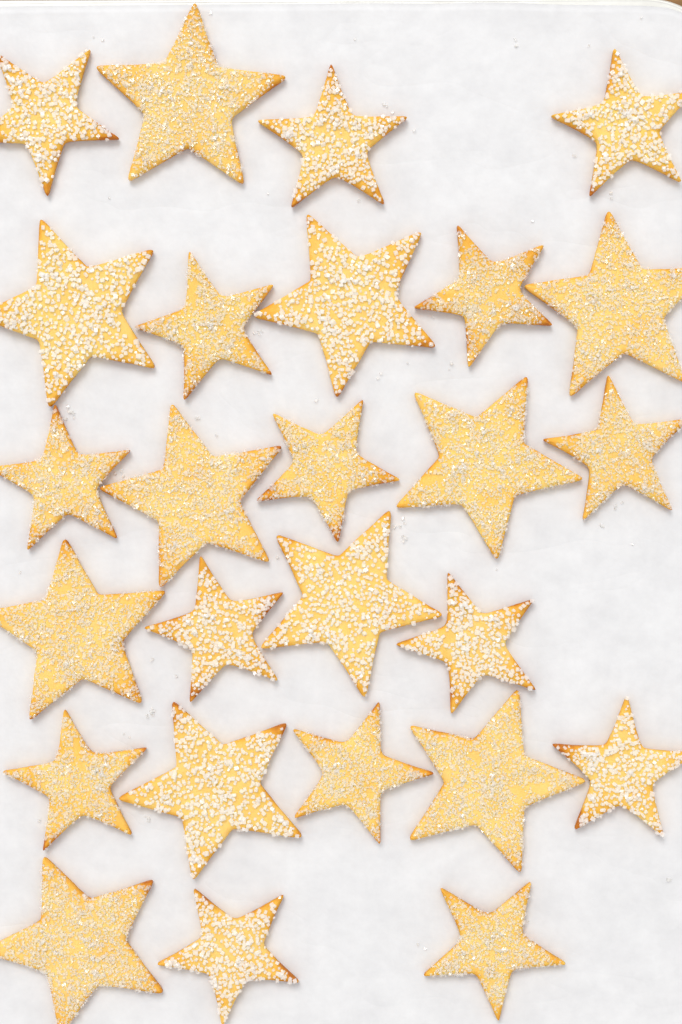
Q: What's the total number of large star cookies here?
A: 11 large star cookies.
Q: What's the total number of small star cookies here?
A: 15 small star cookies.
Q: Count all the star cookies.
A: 26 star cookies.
